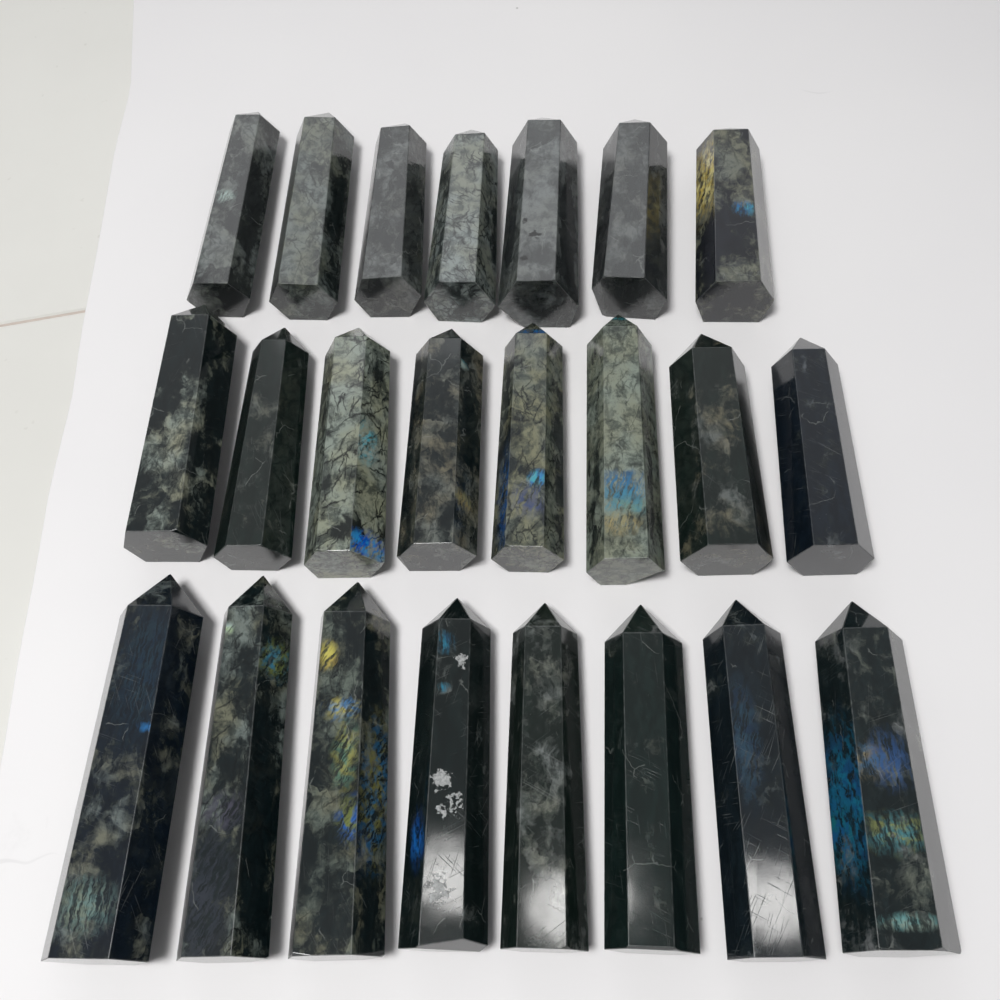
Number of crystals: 23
